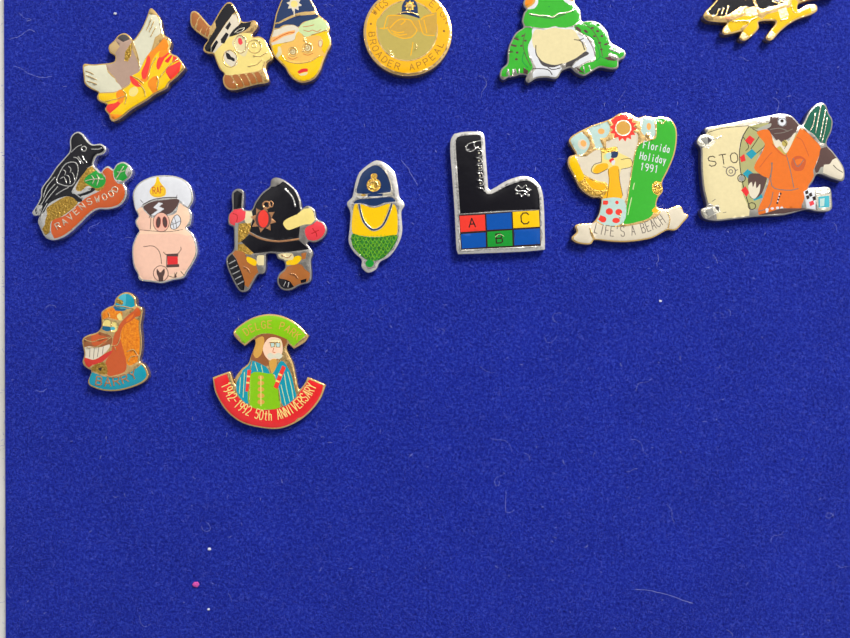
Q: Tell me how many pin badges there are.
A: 15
